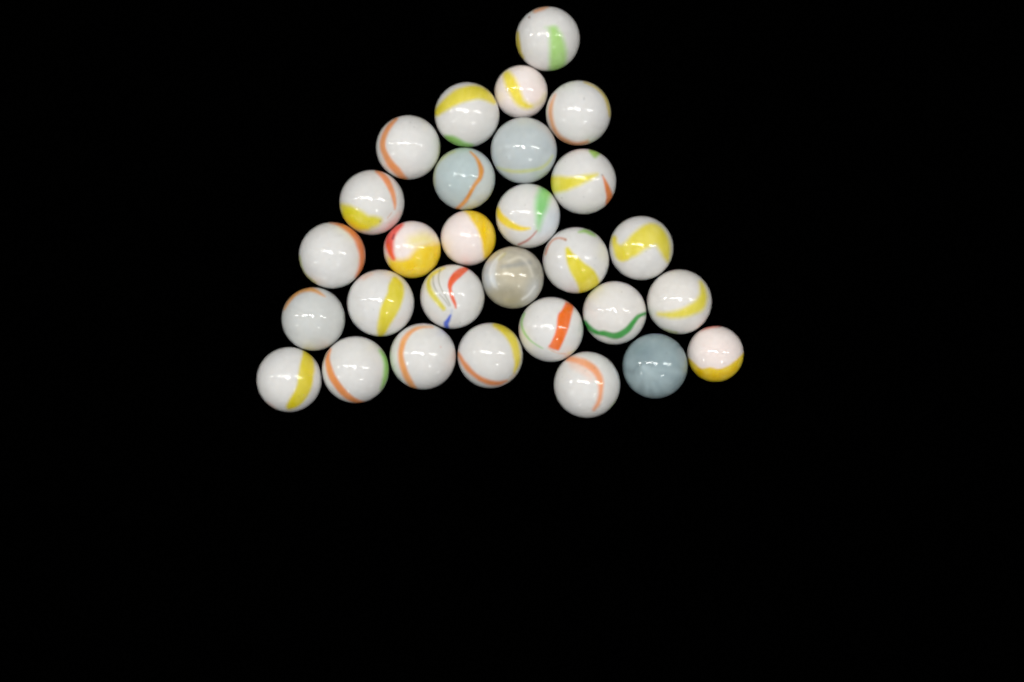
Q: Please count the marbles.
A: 29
